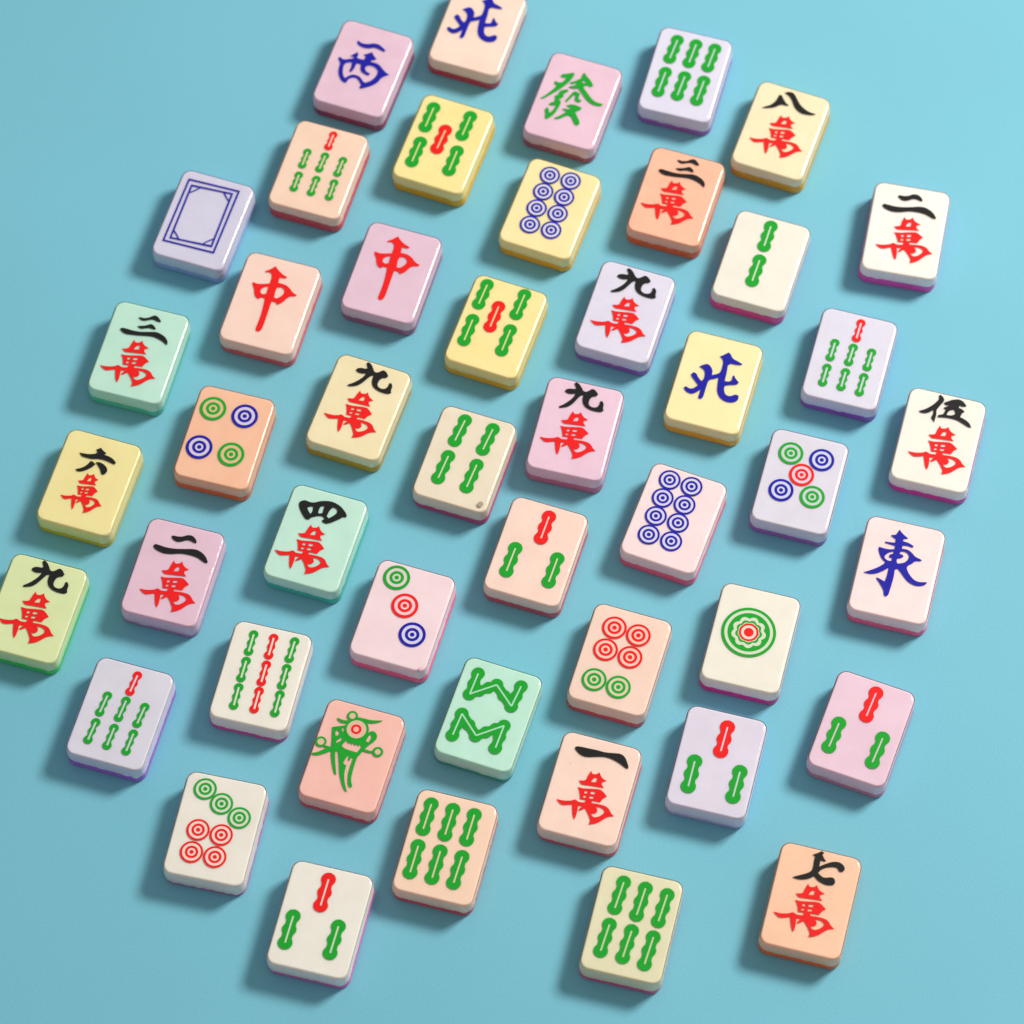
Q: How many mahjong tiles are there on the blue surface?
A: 47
